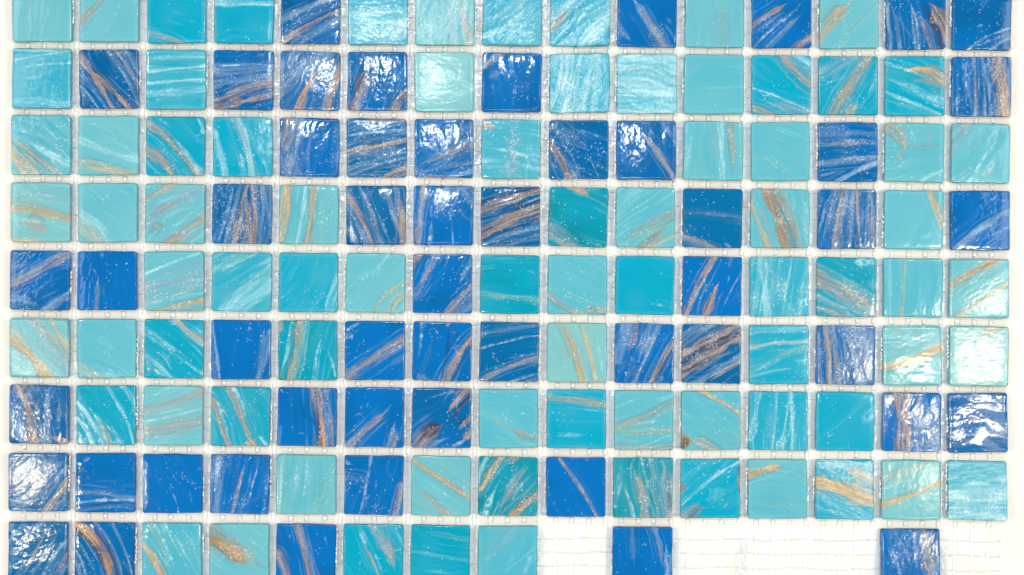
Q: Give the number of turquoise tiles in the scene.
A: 78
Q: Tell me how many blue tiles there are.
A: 52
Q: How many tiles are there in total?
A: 130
